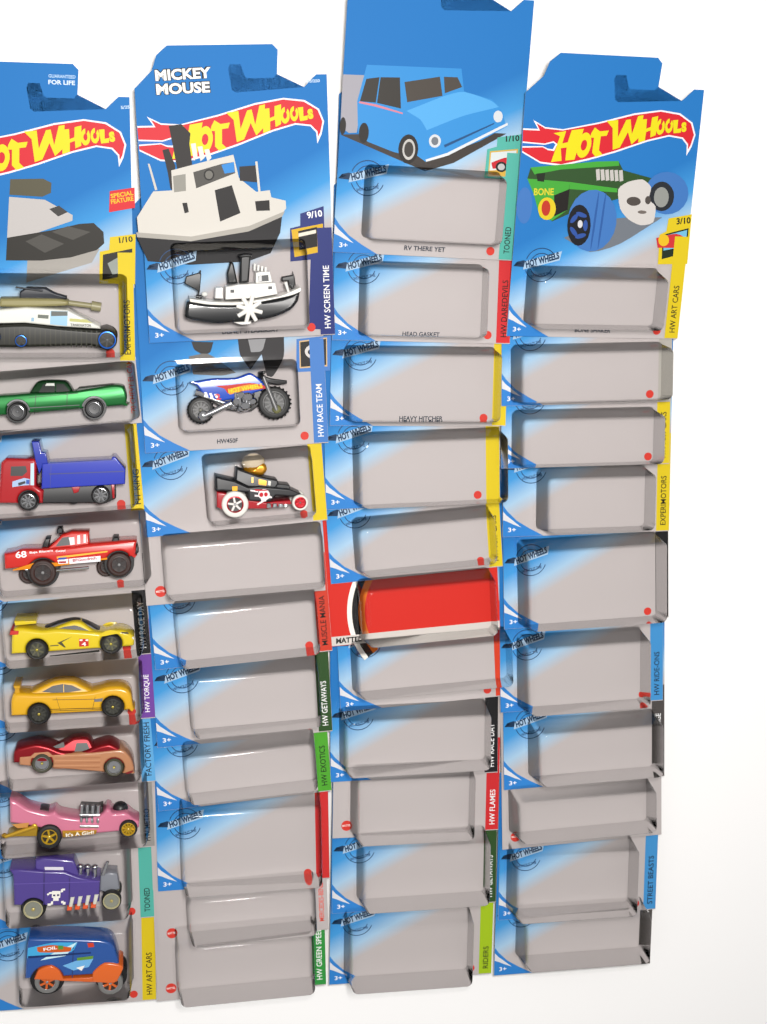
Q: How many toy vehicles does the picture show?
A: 13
